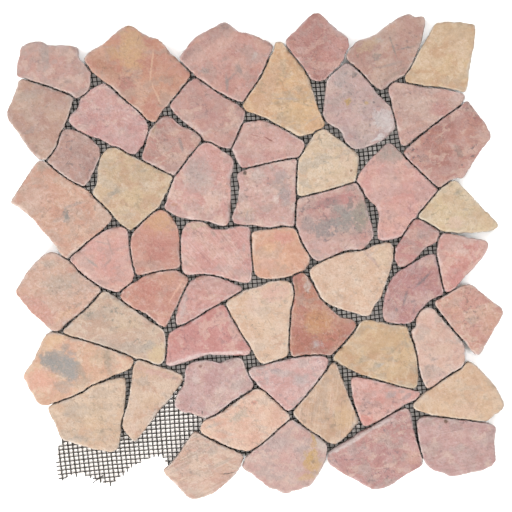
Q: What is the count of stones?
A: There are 55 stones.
